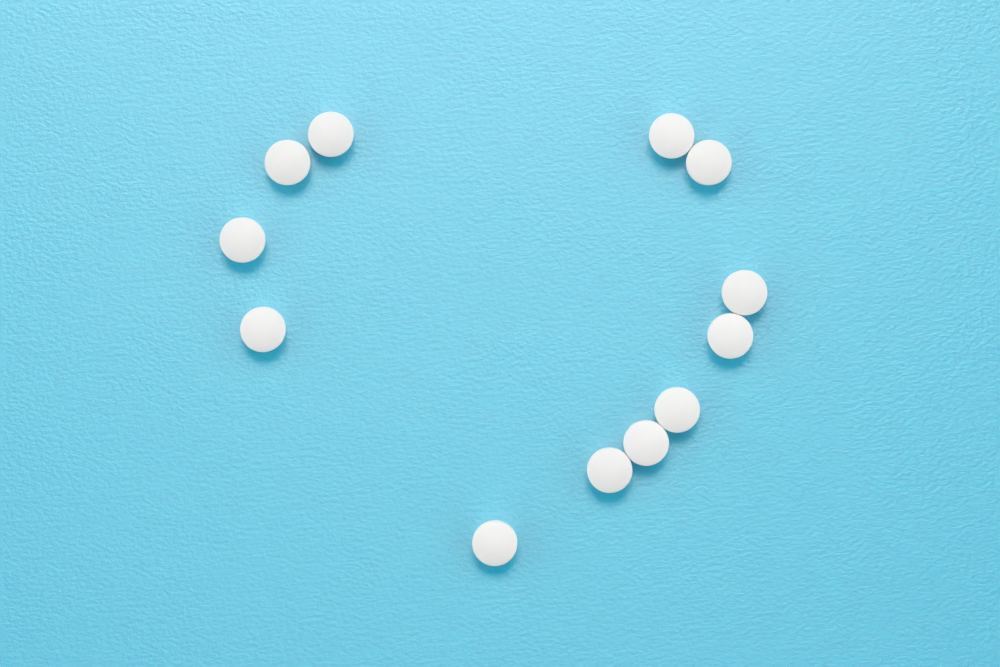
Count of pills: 12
